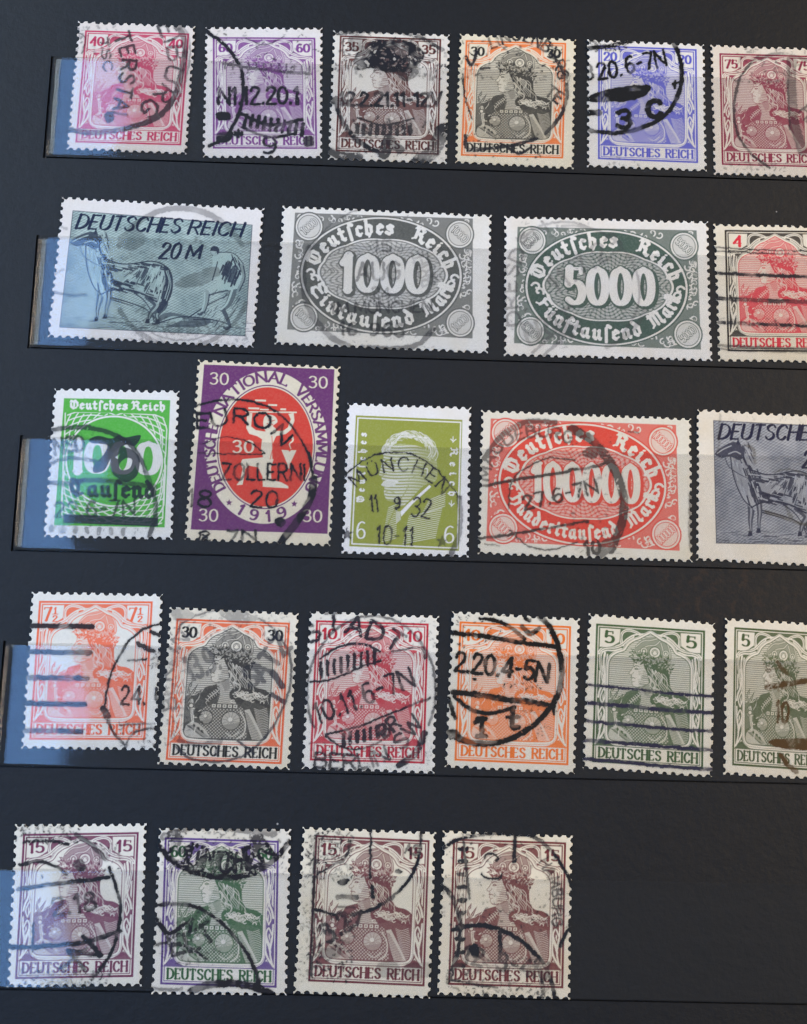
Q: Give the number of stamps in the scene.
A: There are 25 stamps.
